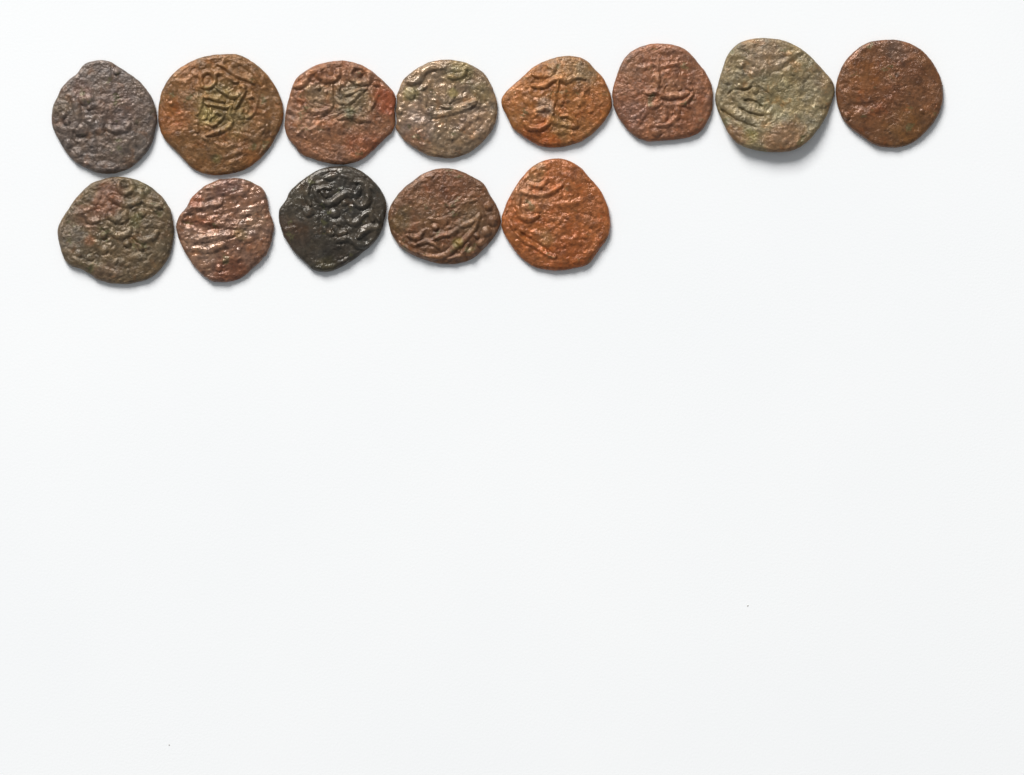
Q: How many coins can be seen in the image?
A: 13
